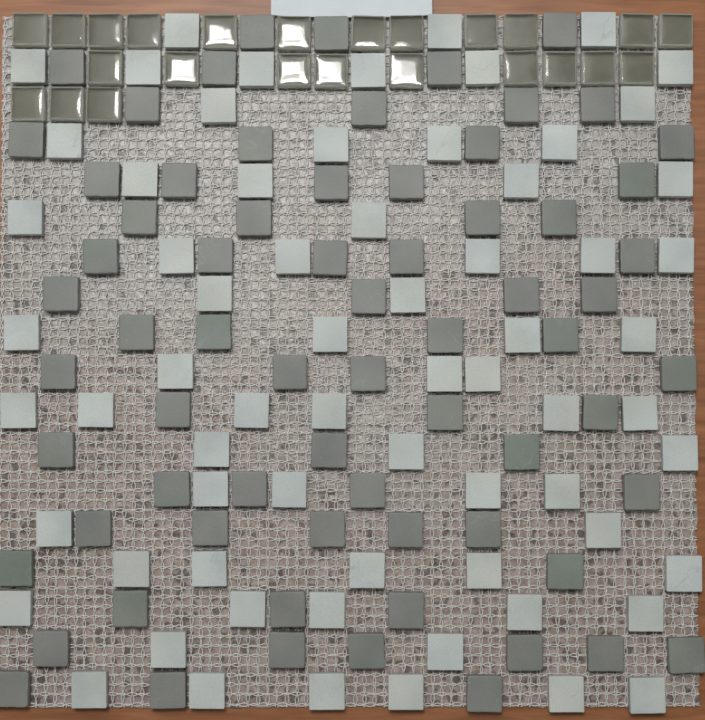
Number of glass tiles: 24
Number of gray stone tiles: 69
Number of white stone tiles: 68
